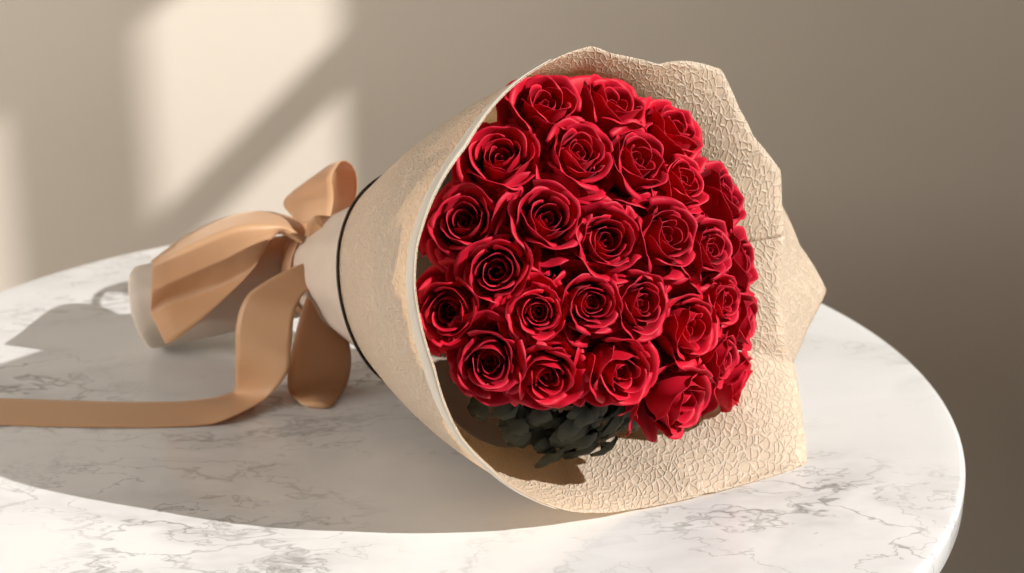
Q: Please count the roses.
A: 28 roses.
